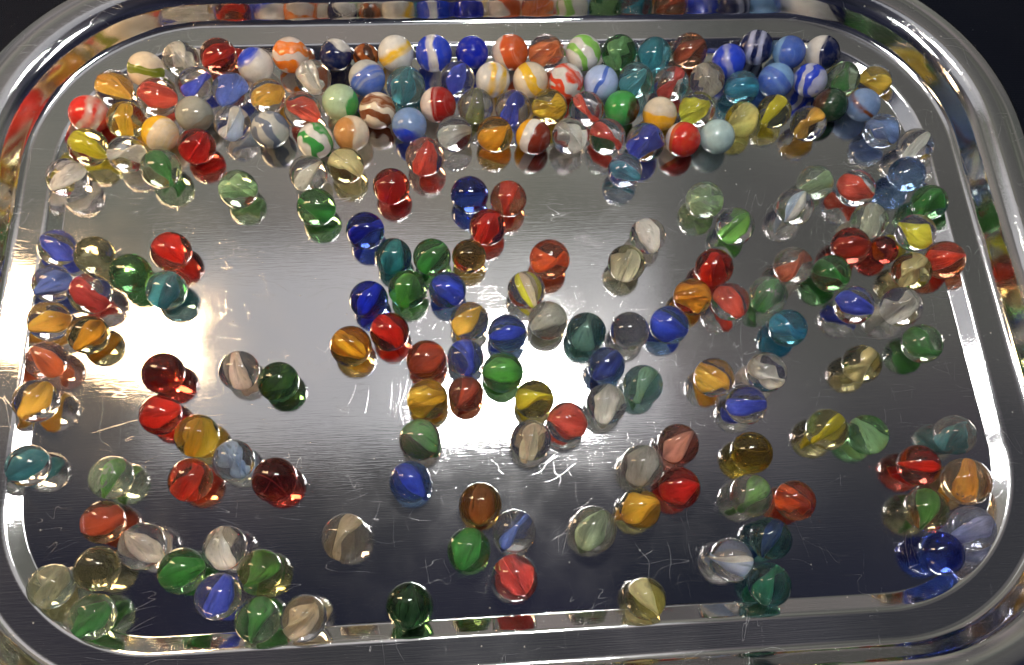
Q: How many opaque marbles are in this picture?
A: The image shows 38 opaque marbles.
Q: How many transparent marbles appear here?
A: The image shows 170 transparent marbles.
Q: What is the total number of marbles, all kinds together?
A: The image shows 208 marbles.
